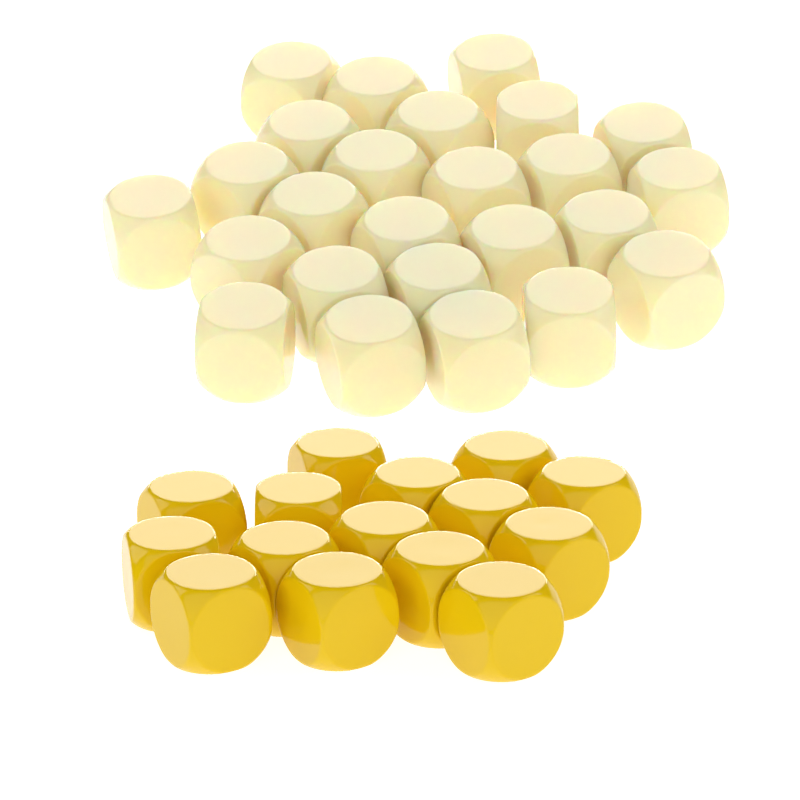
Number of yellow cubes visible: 15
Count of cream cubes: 25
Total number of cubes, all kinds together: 40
